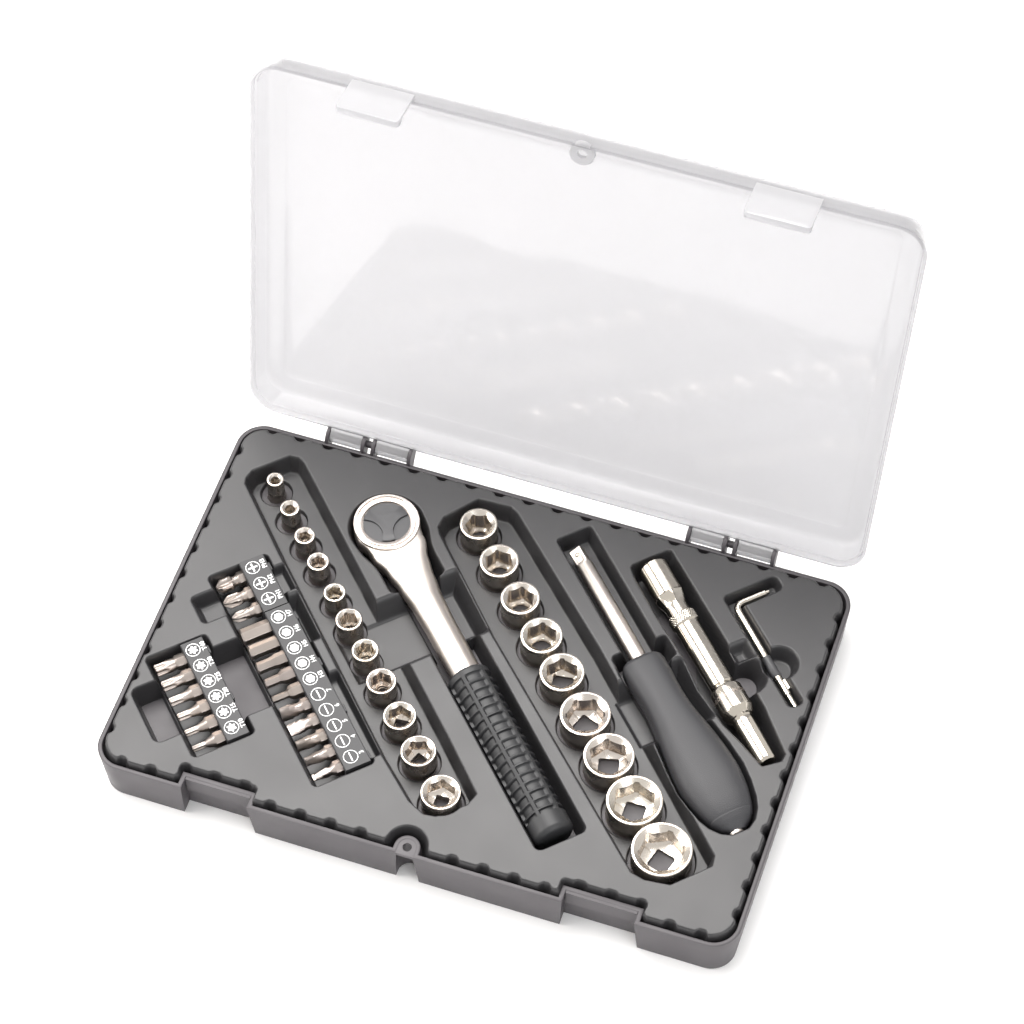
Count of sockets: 20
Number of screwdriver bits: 19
